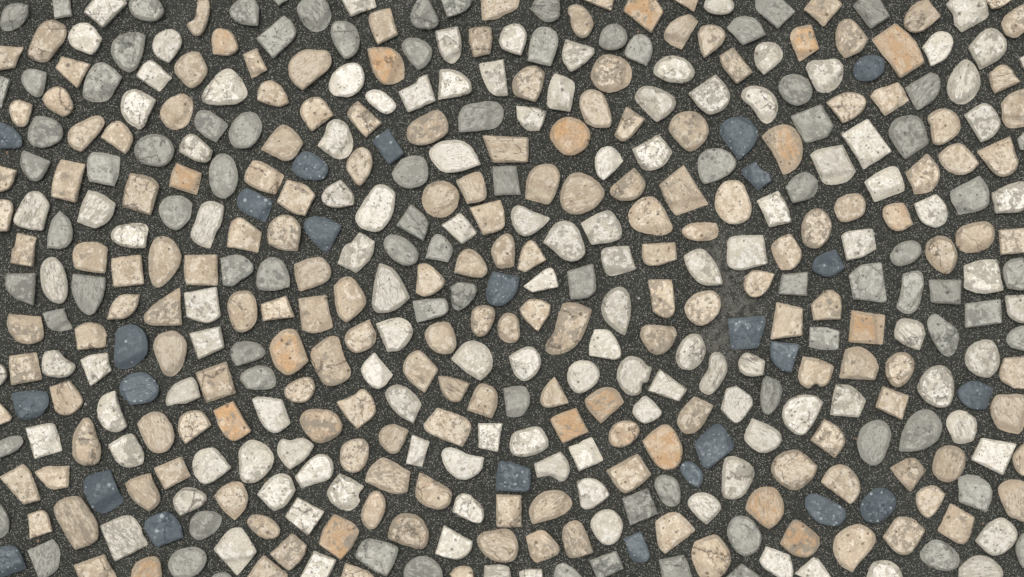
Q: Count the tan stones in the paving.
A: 183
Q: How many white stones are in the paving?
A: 124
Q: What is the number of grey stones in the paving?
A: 87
